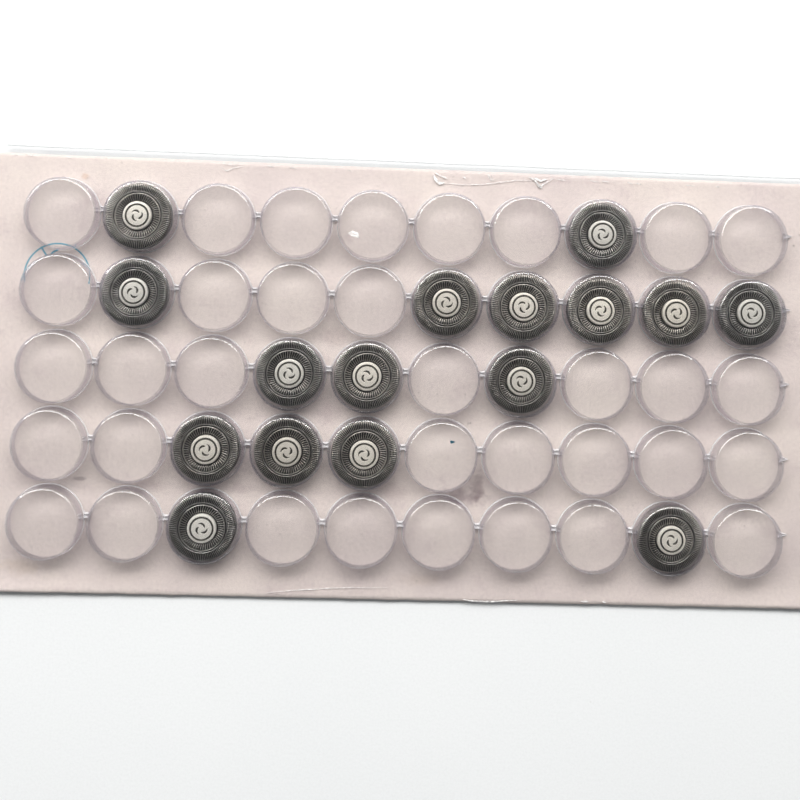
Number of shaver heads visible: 16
